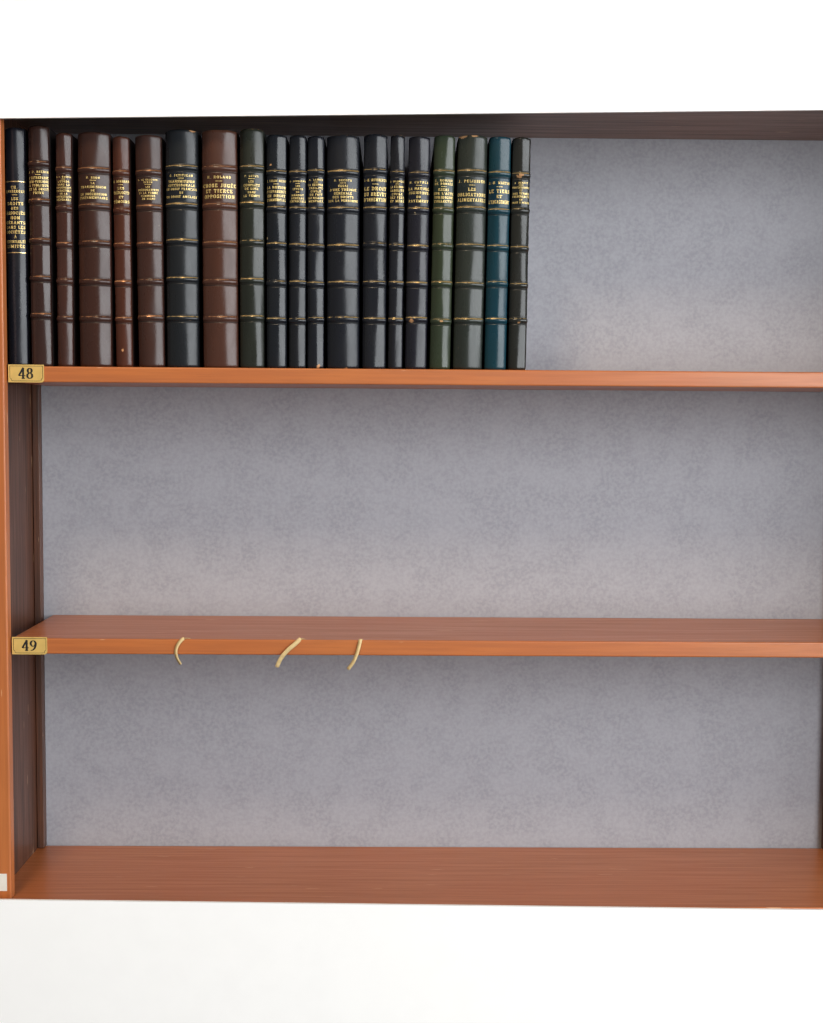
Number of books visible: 20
